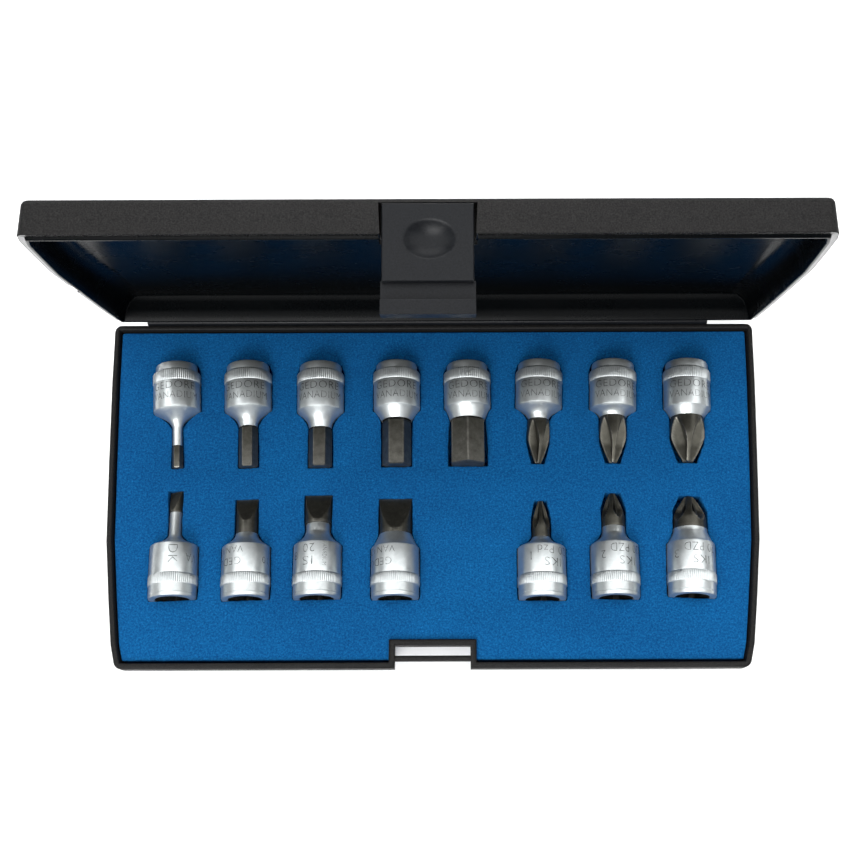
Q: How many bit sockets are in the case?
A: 15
